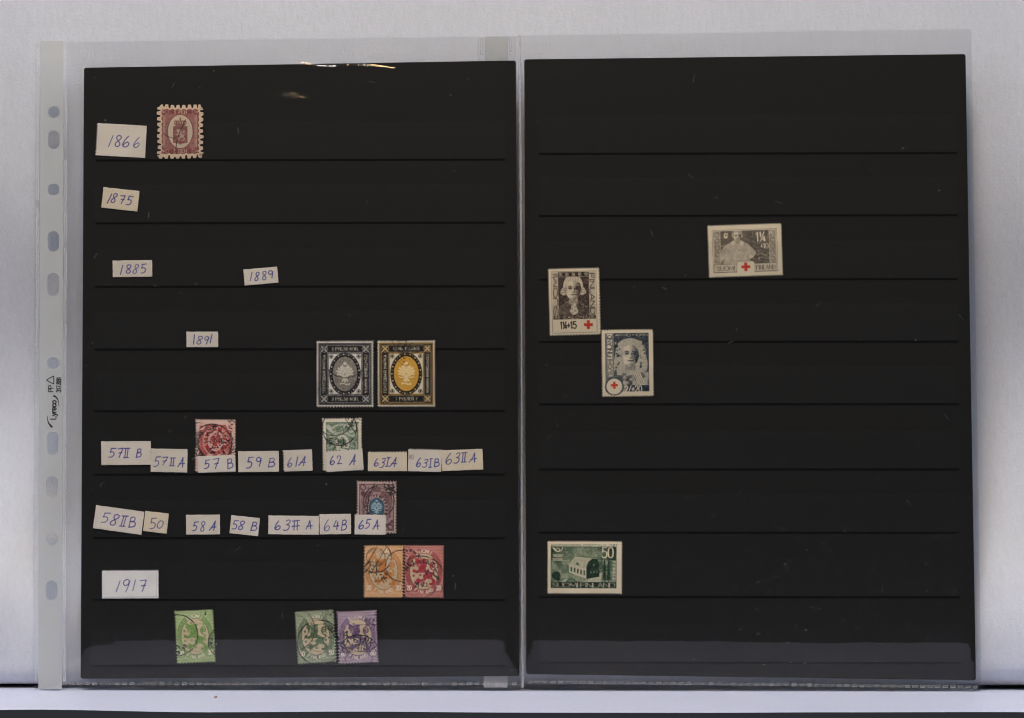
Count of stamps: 15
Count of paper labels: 22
